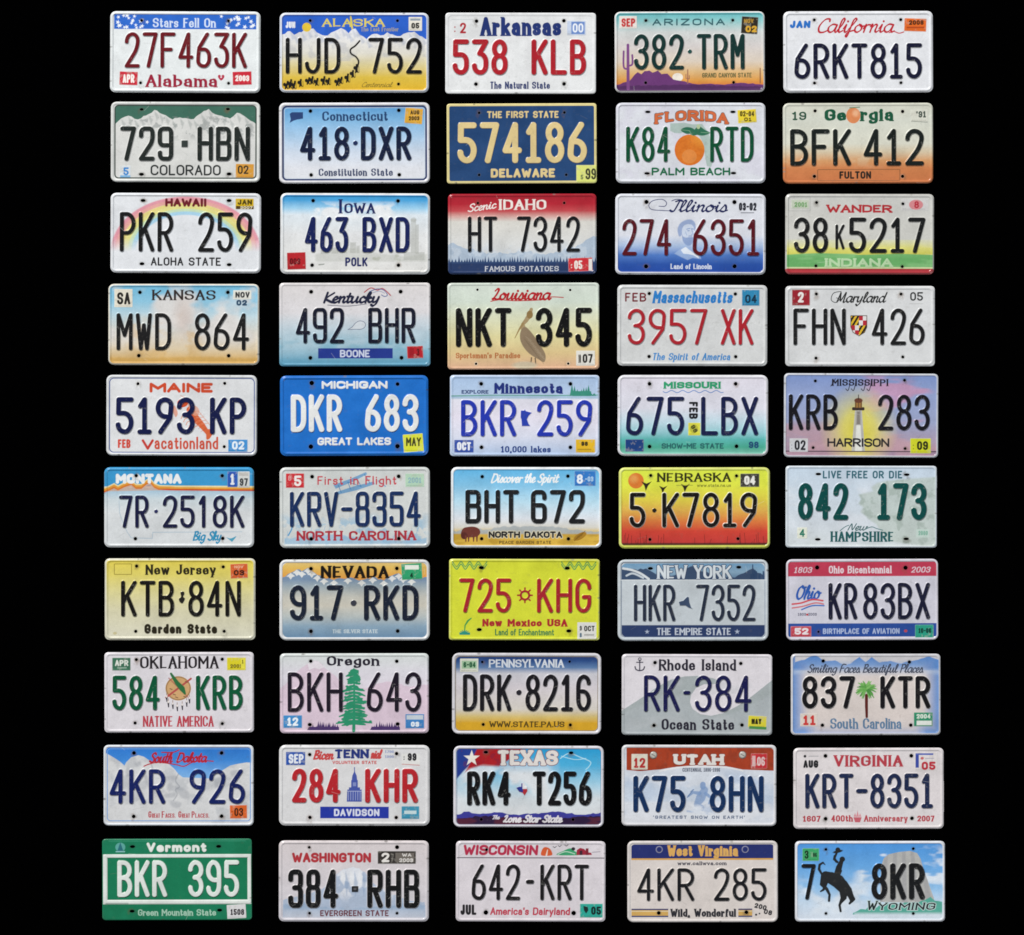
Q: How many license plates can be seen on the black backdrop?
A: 50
